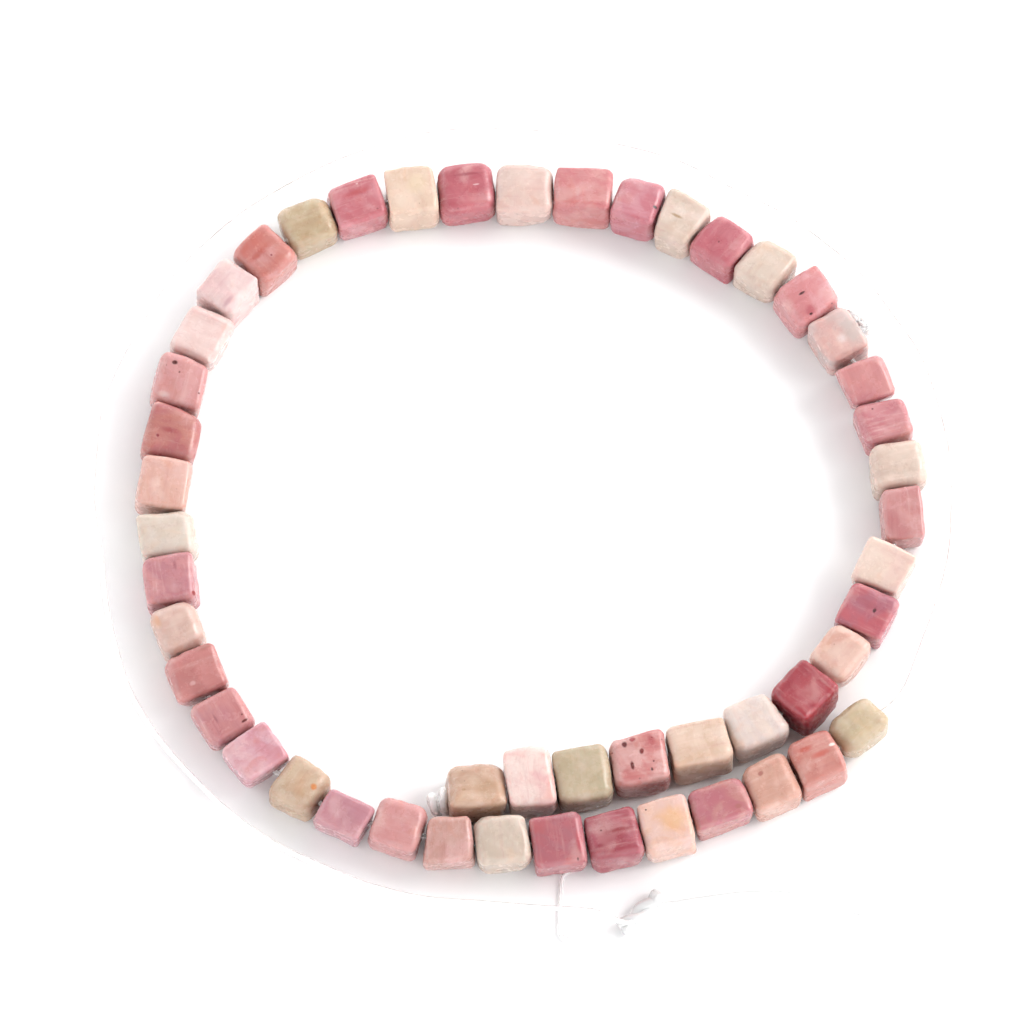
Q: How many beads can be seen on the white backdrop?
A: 50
